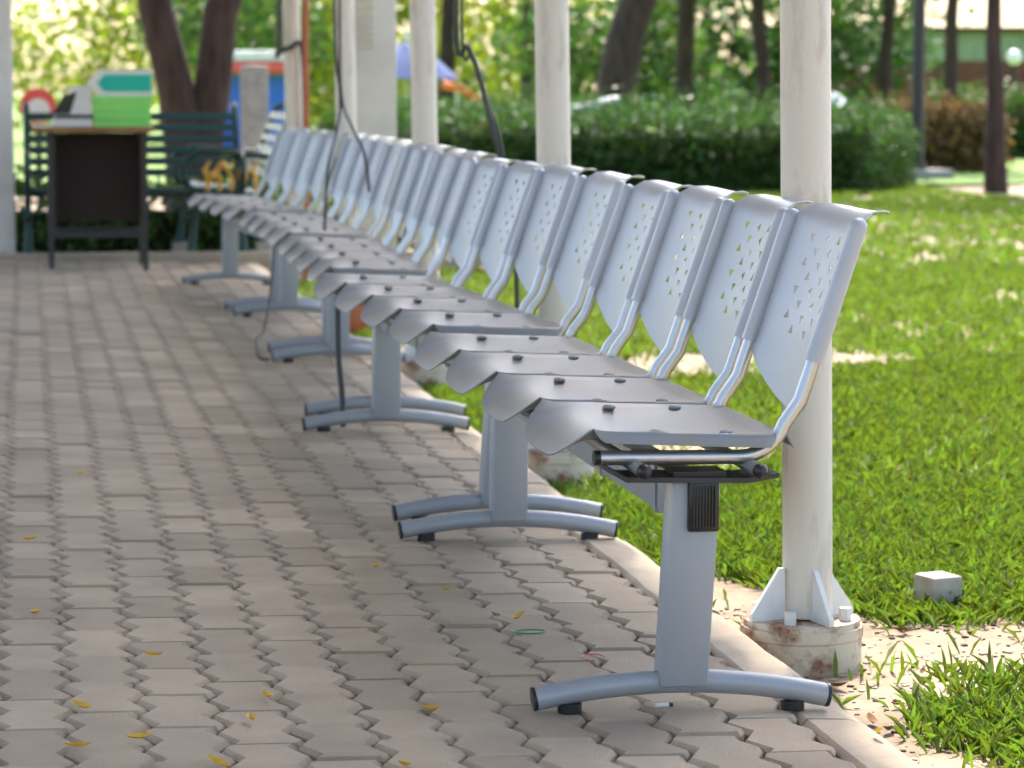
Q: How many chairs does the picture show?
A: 20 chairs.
